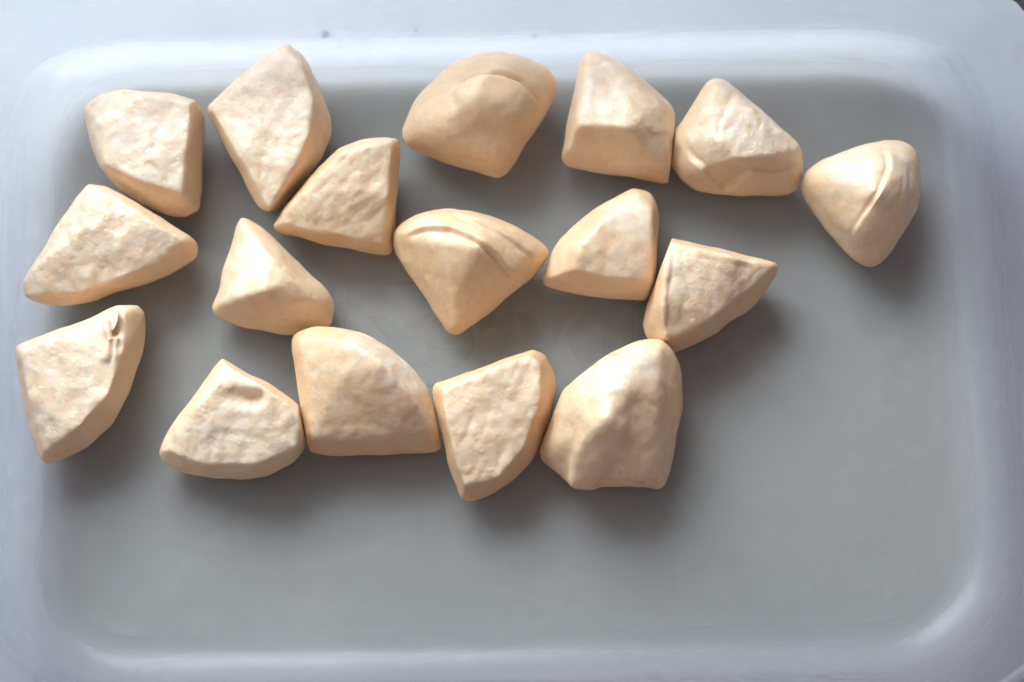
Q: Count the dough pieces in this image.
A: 17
